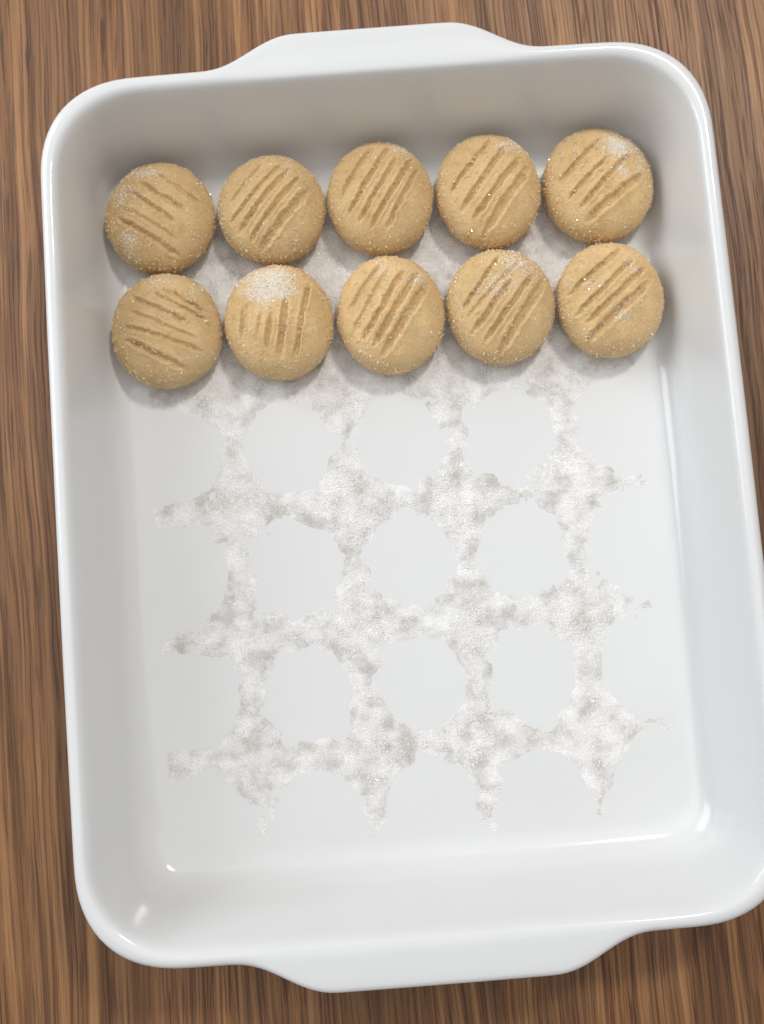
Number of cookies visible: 10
